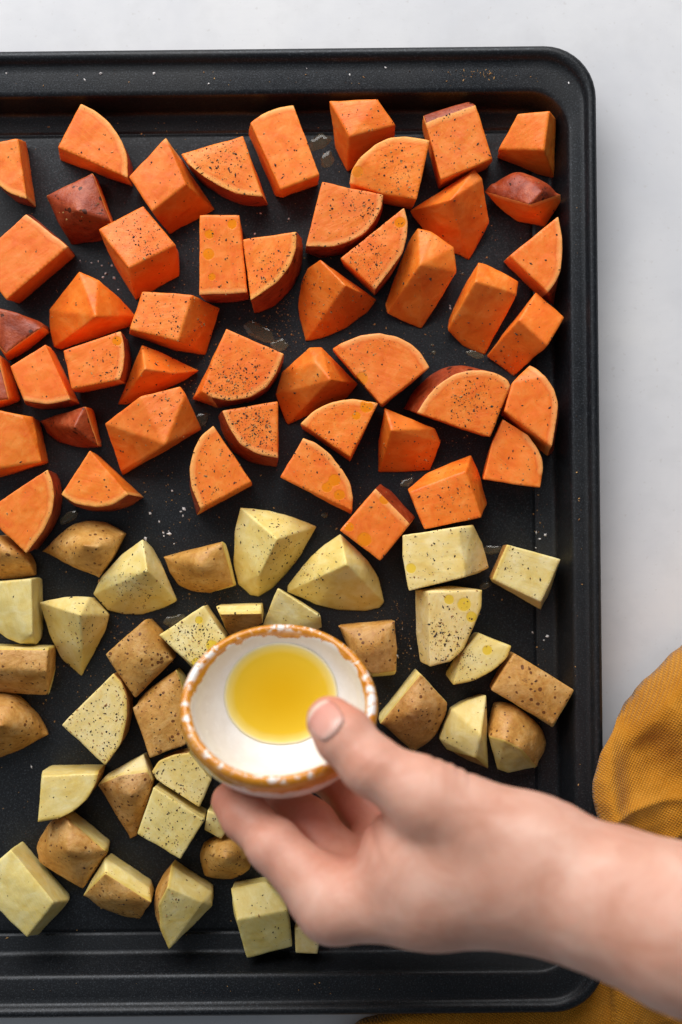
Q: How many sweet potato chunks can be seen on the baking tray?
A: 48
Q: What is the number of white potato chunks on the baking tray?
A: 37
